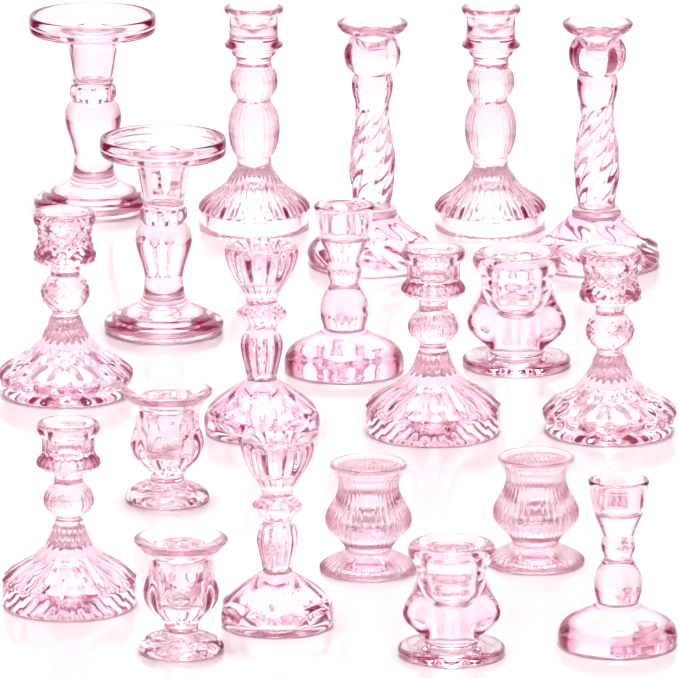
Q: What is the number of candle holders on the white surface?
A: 20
